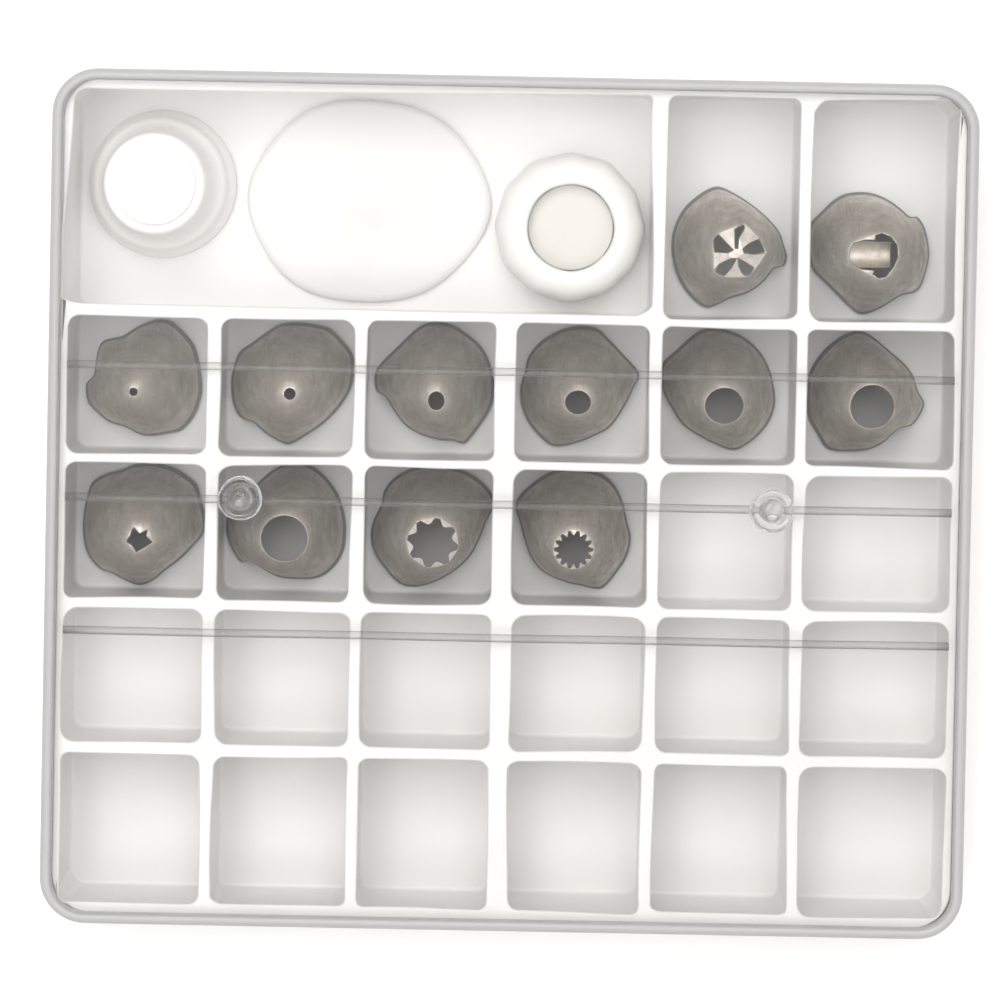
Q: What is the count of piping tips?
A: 12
